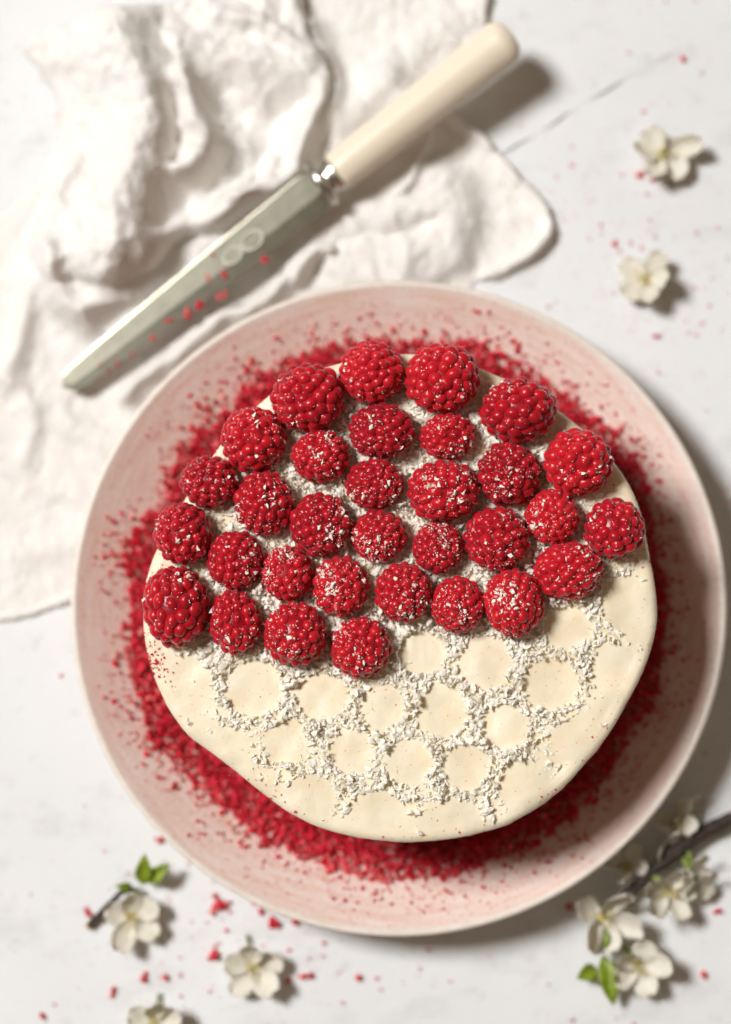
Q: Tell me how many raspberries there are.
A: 32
